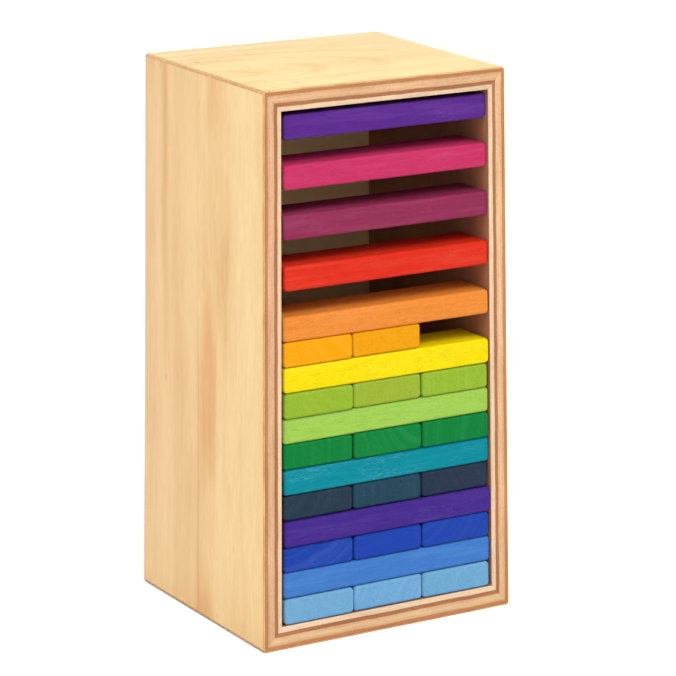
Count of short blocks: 17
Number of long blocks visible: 10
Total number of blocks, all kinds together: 27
